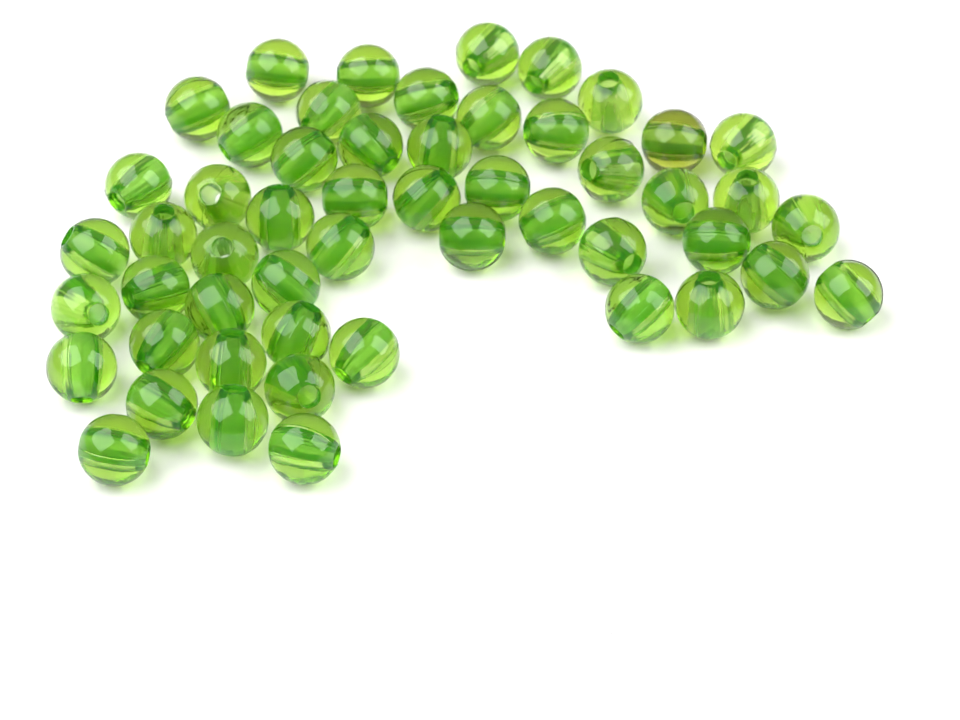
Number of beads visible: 52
